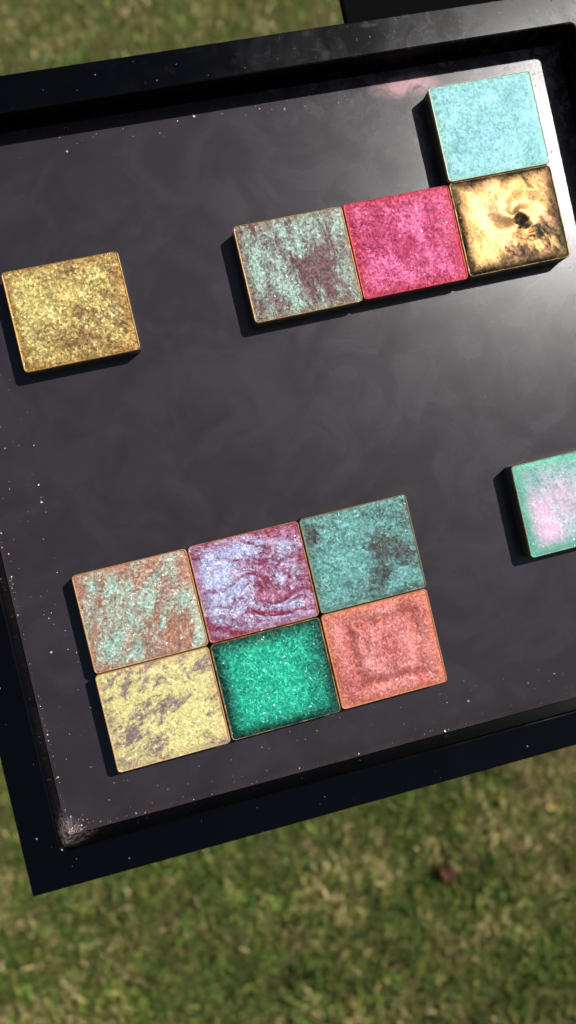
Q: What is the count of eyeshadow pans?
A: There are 12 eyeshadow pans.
